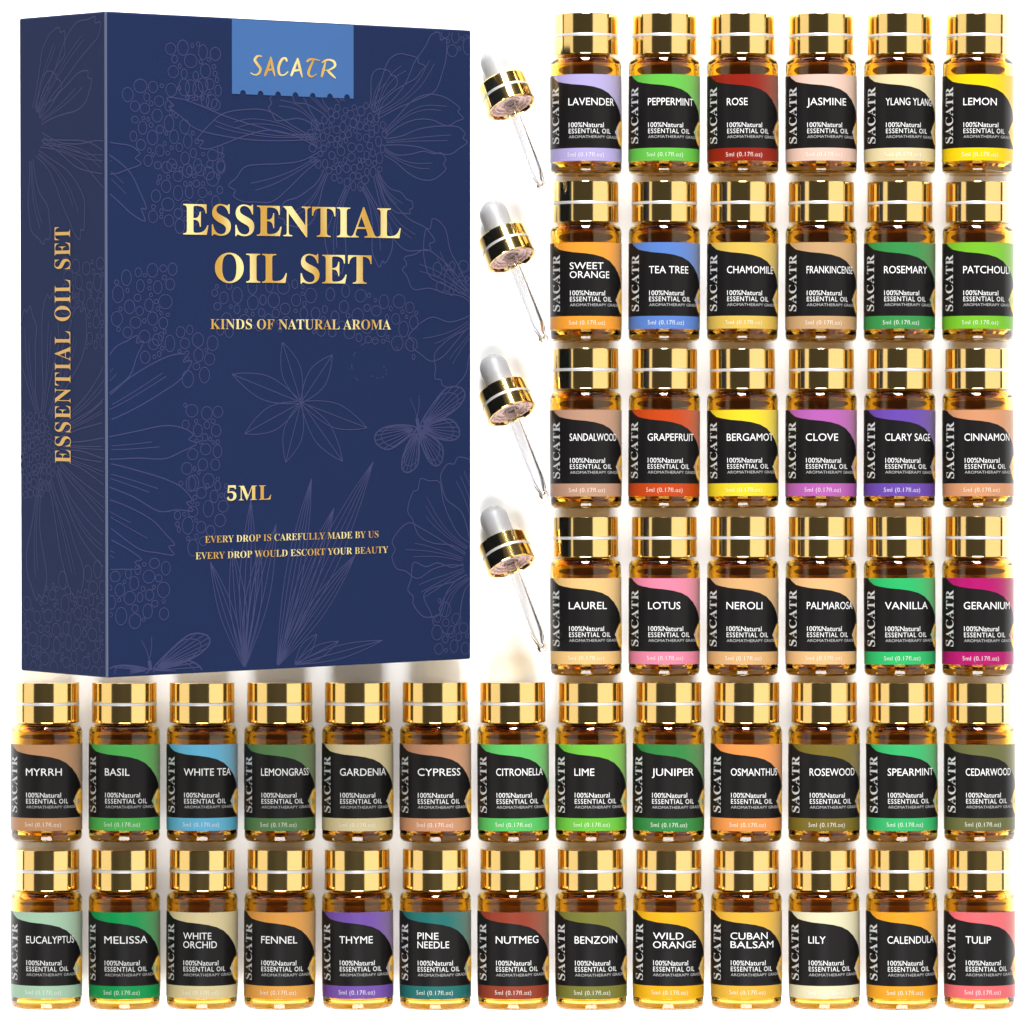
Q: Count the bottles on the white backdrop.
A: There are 50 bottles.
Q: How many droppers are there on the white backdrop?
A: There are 4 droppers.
